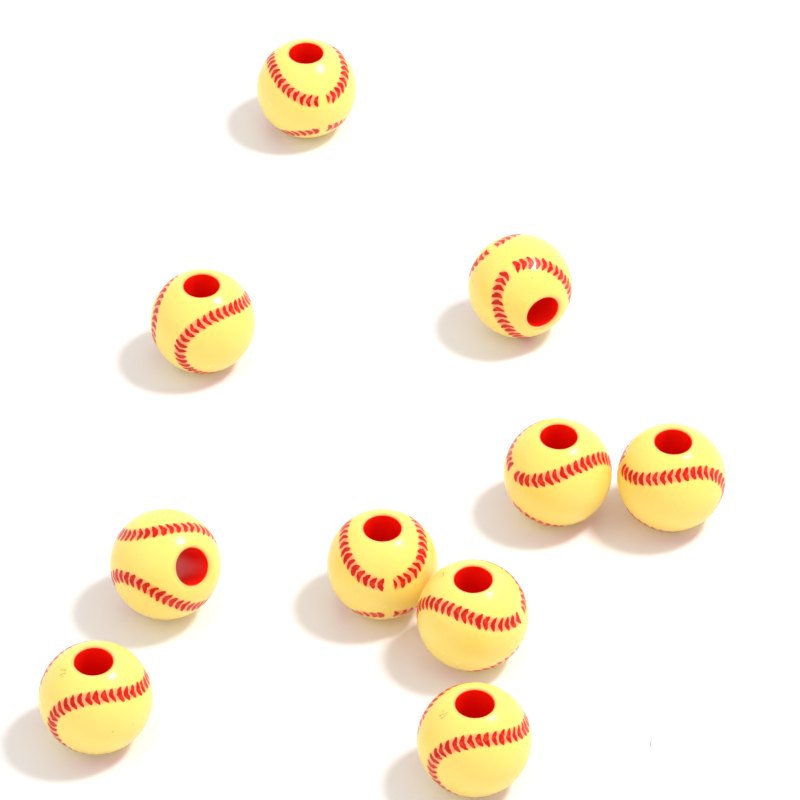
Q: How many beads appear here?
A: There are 10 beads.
